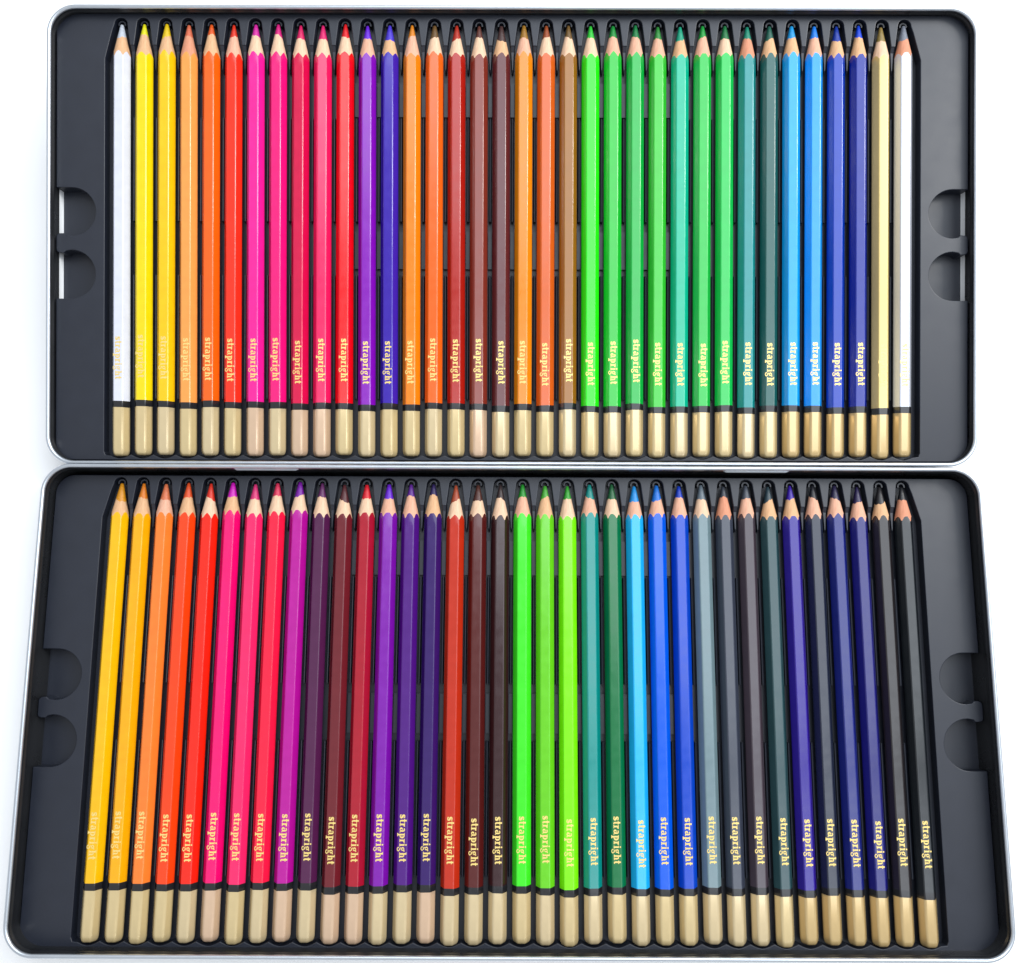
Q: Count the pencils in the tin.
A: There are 72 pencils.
